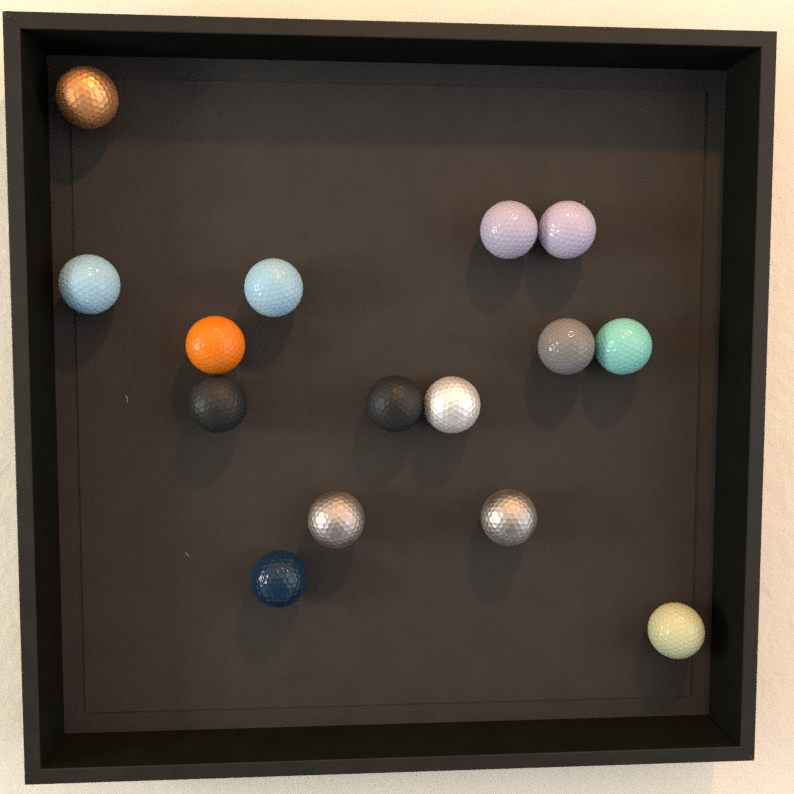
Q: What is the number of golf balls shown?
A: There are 15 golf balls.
